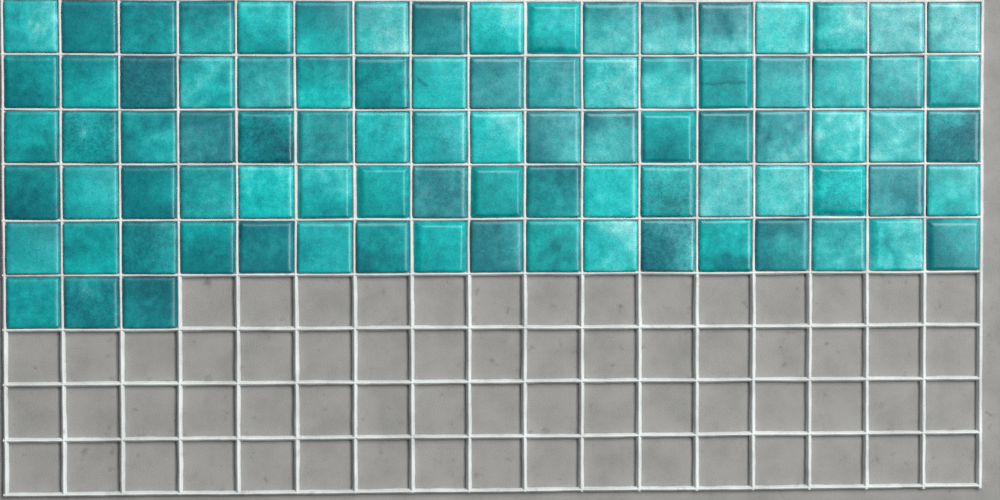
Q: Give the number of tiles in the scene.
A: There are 88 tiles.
